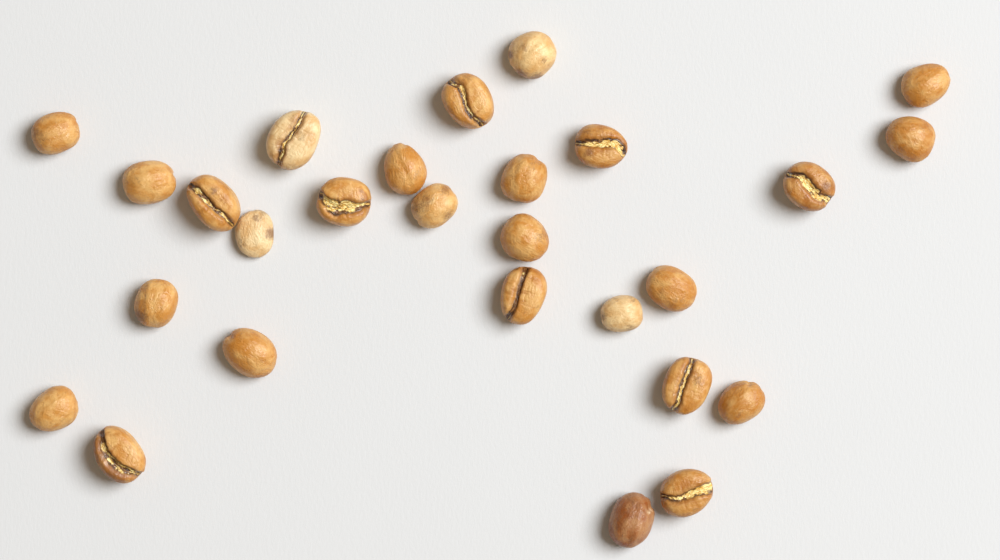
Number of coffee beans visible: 27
